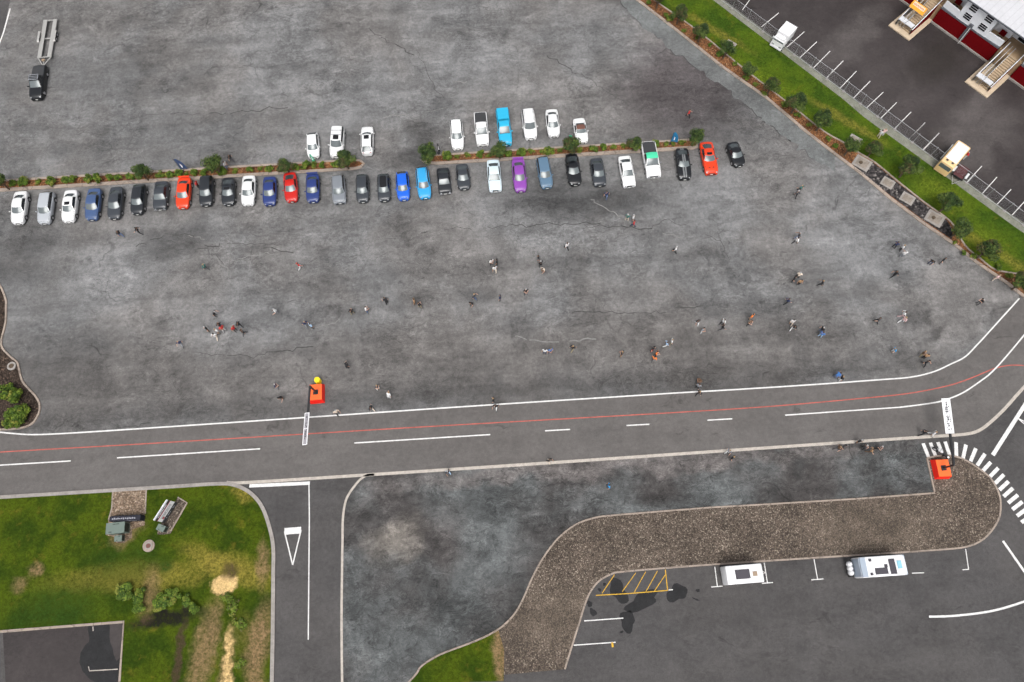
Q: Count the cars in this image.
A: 41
